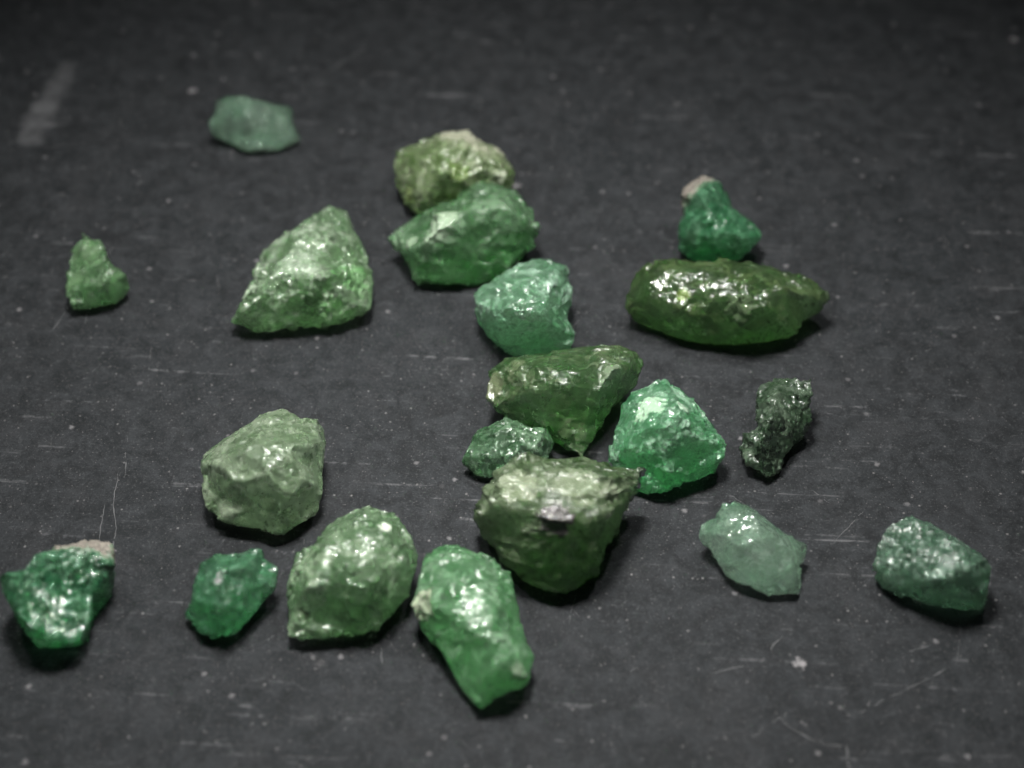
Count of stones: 20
